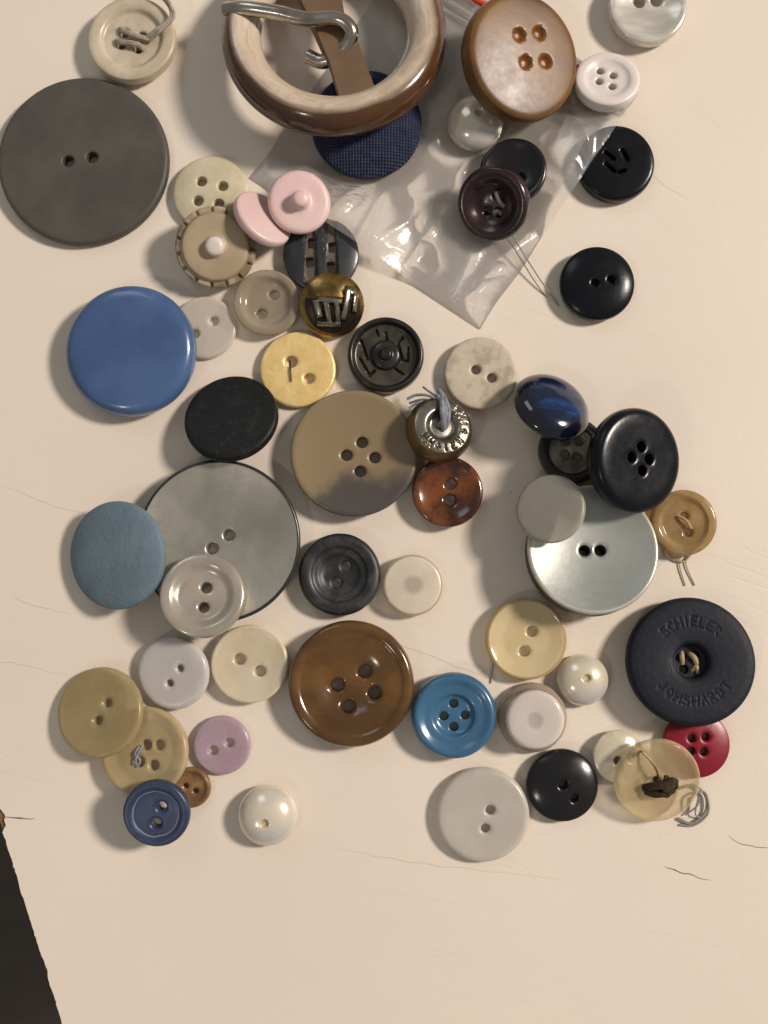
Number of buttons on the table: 57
